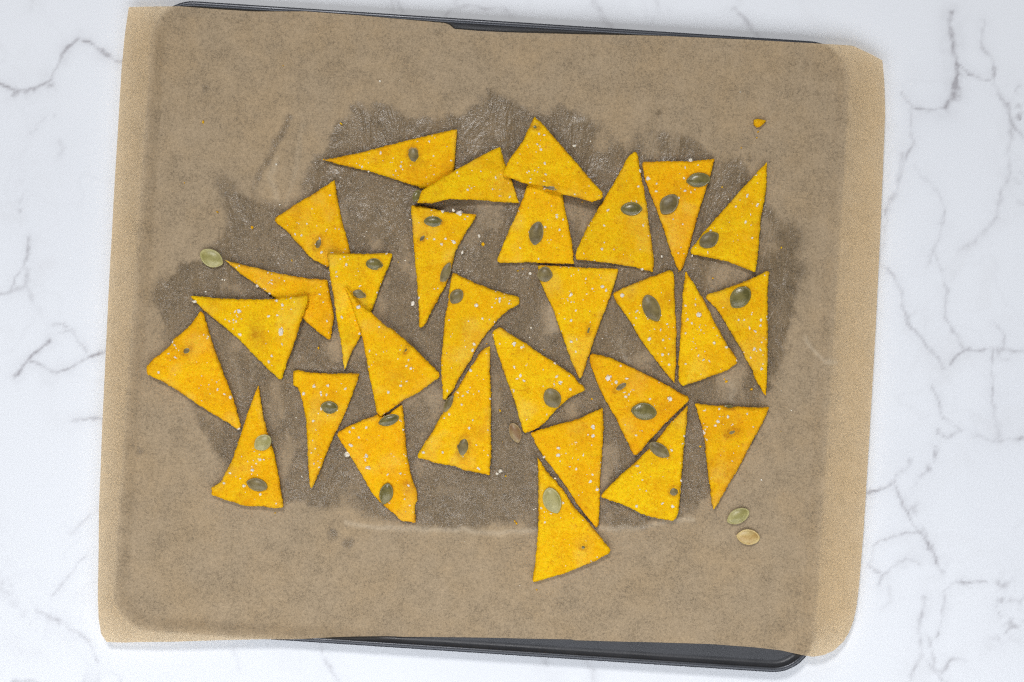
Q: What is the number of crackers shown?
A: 29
